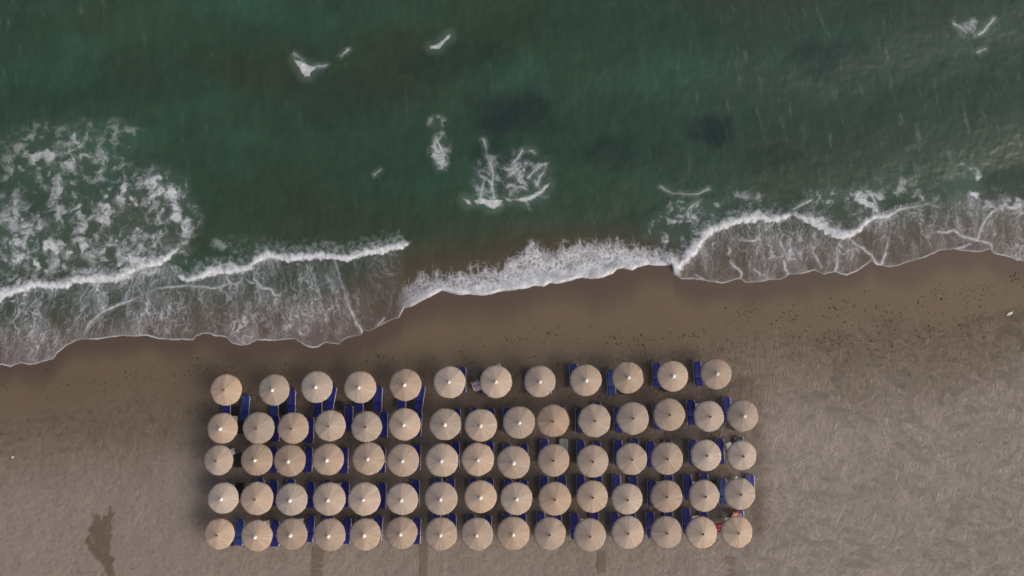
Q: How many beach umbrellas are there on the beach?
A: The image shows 72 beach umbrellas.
